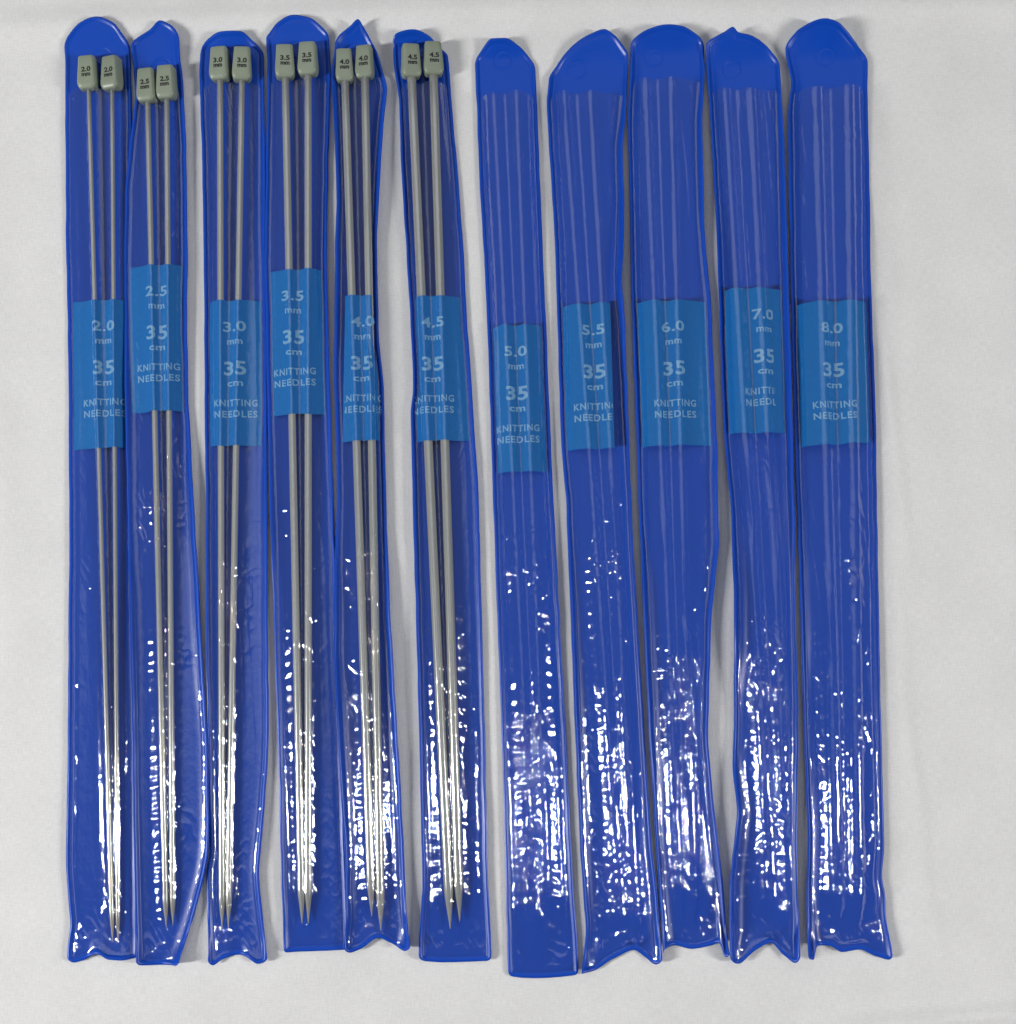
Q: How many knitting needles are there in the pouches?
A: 12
